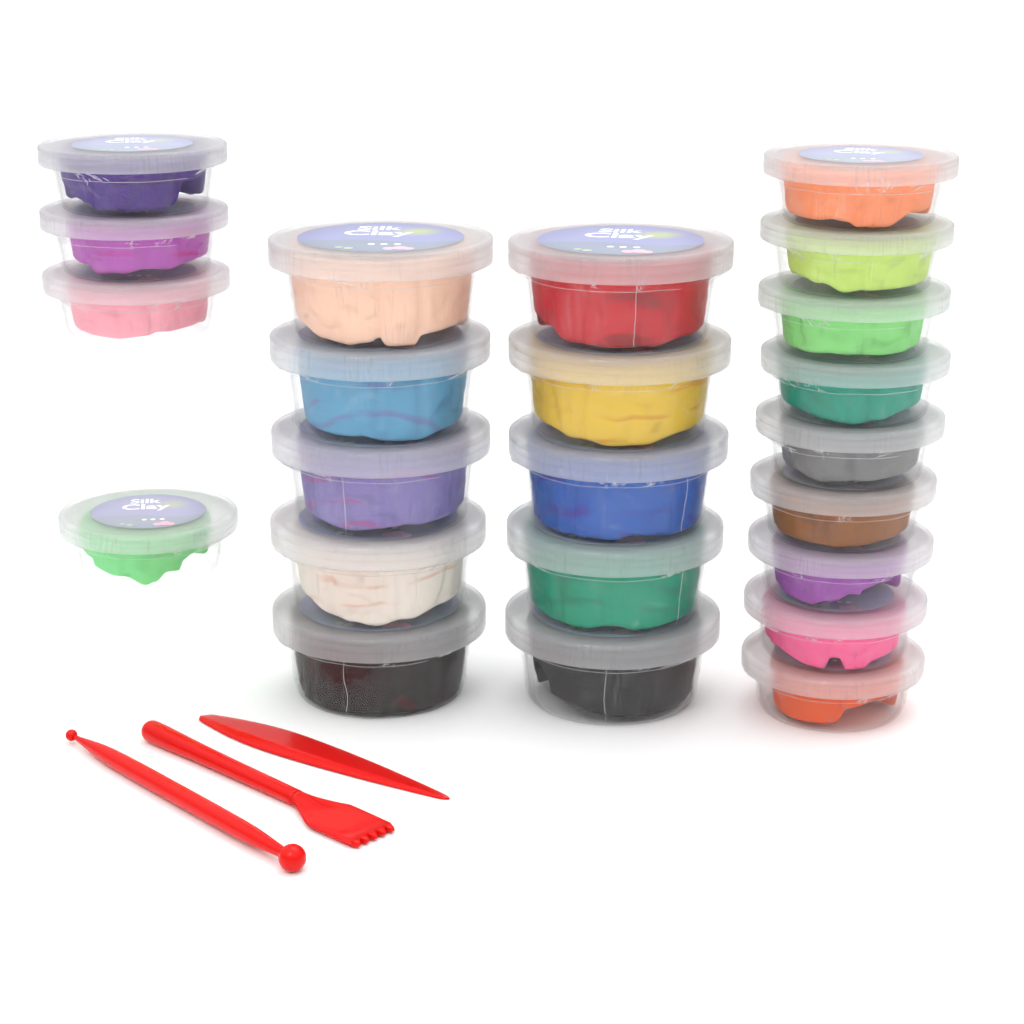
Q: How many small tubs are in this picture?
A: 13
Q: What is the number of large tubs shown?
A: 10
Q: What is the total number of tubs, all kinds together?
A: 23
